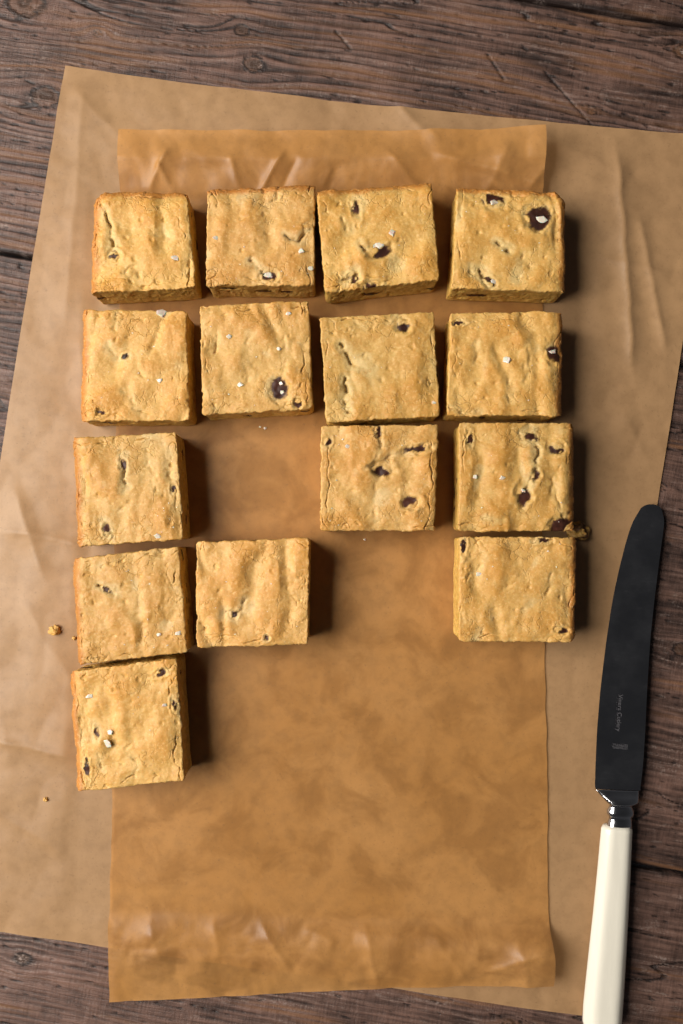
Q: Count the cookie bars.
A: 15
